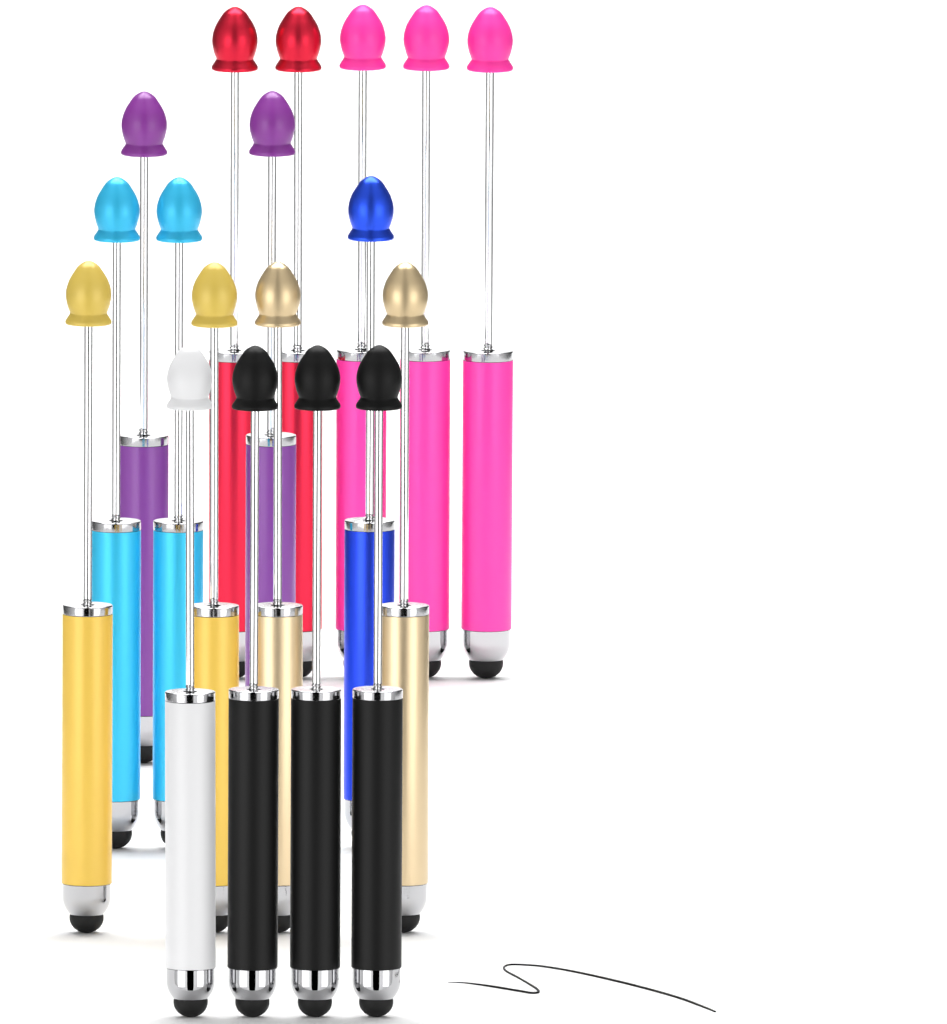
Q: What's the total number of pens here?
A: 18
